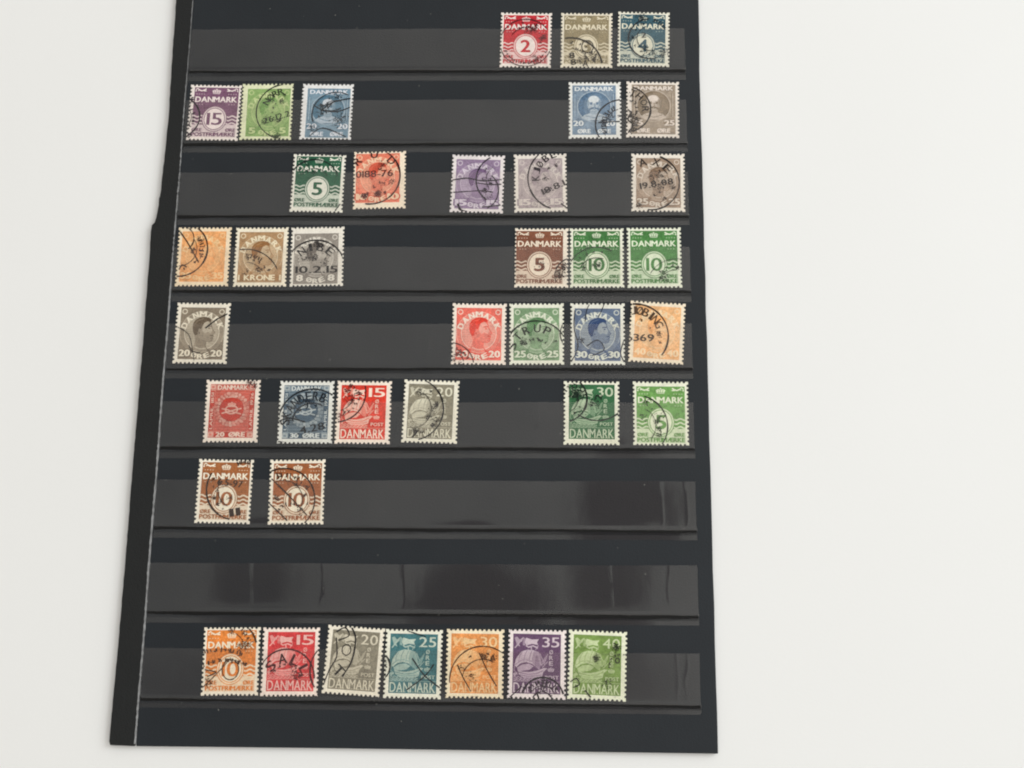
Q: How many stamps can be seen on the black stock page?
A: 39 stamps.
